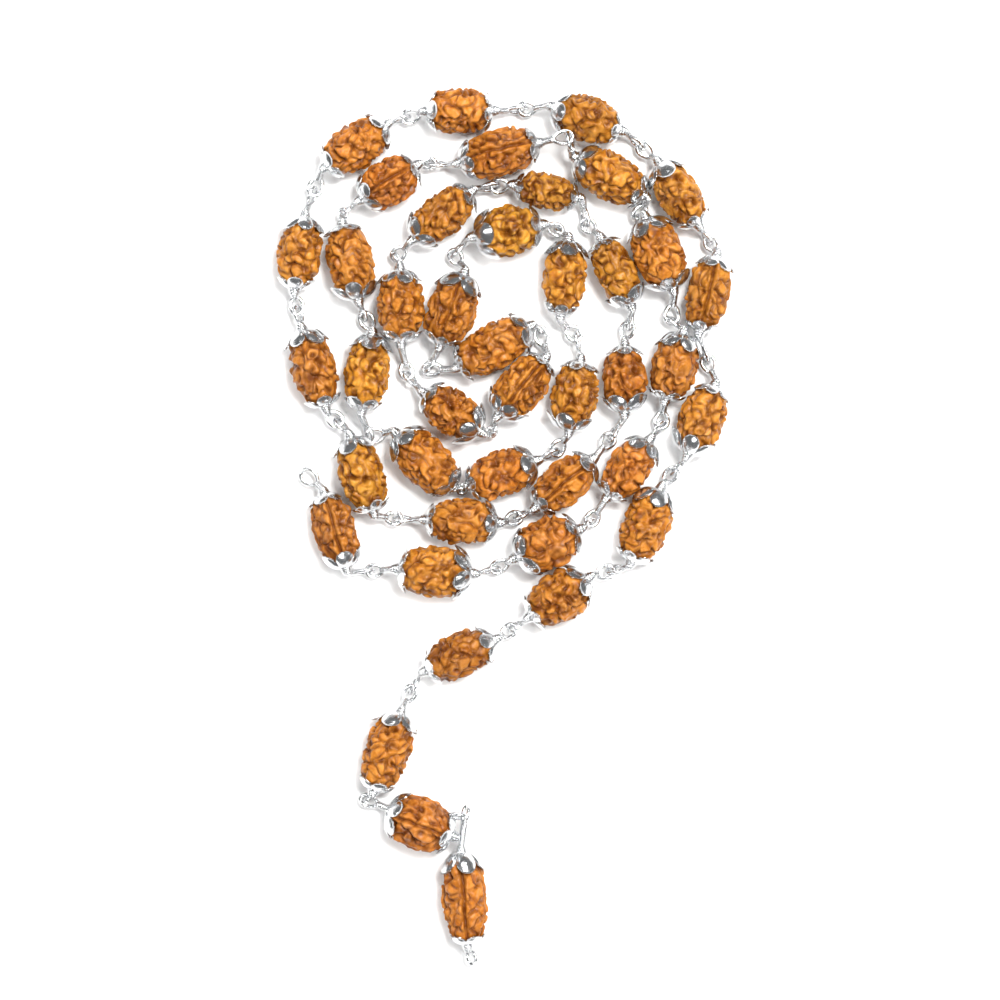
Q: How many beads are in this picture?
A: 42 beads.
